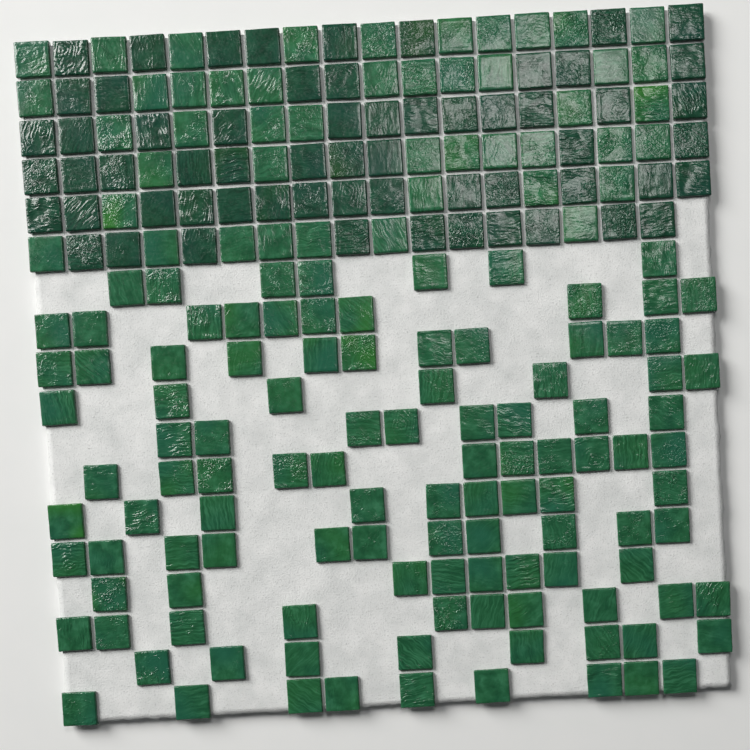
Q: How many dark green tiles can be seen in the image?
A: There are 61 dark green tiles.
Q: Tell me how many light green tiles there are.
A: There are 155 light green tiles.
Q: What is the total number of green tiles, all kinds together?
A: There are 216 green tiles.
